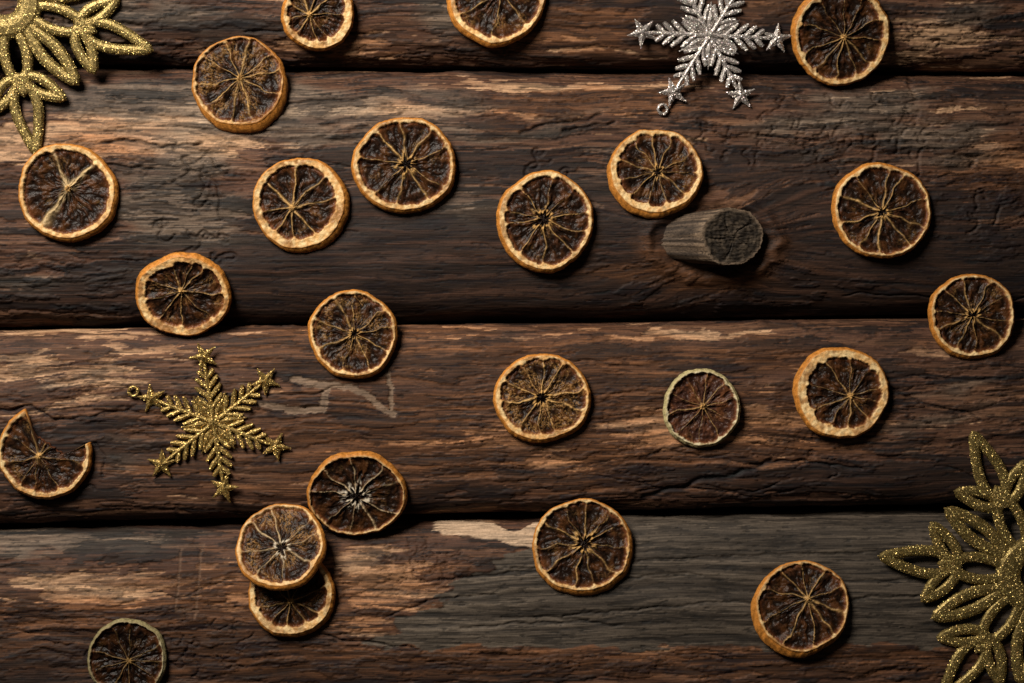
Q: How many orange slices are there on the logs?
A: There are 23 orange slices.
